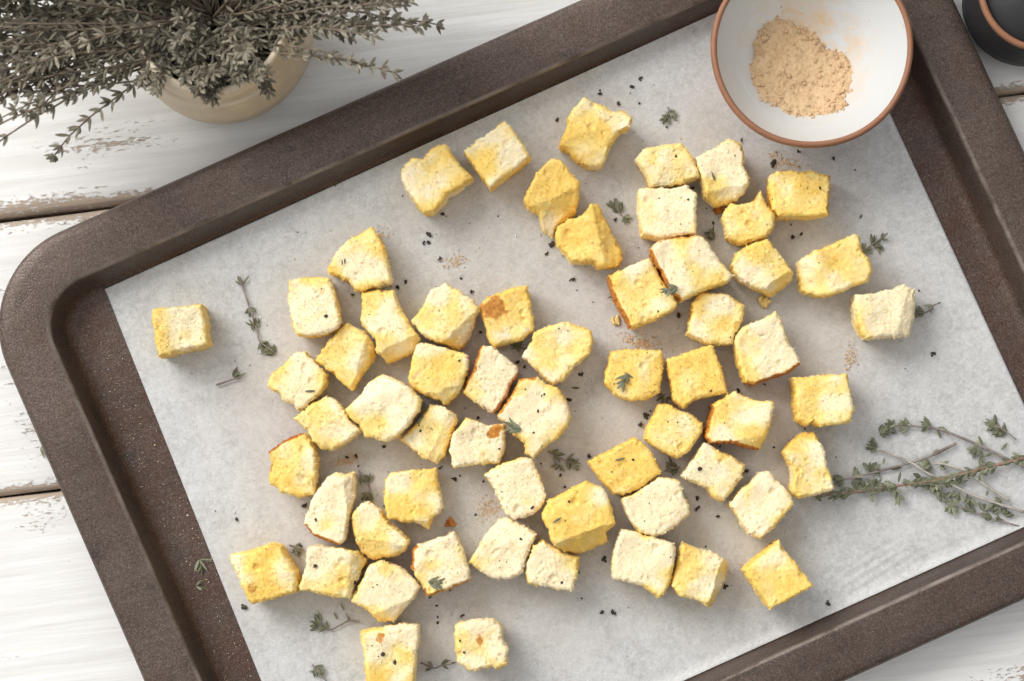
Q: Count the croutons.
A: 60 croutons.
